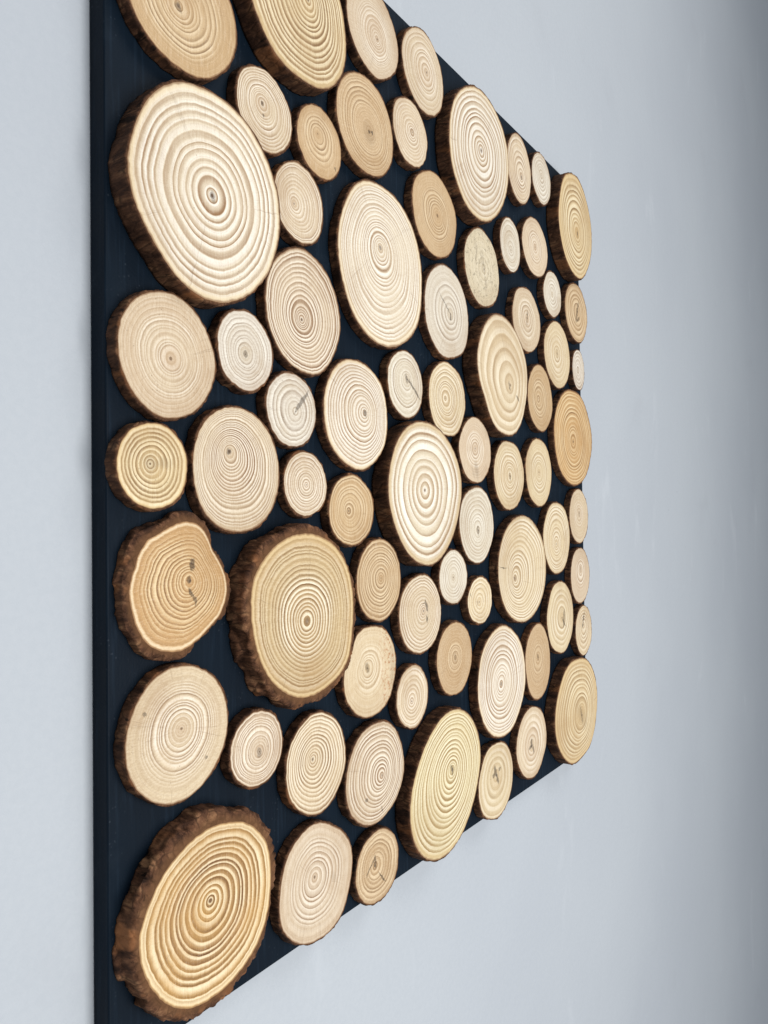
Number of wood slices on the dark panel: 72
